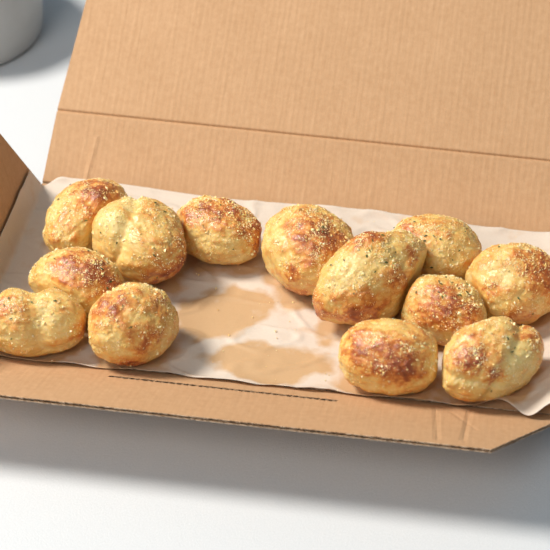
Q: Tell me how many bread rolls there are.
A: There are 13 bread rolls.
